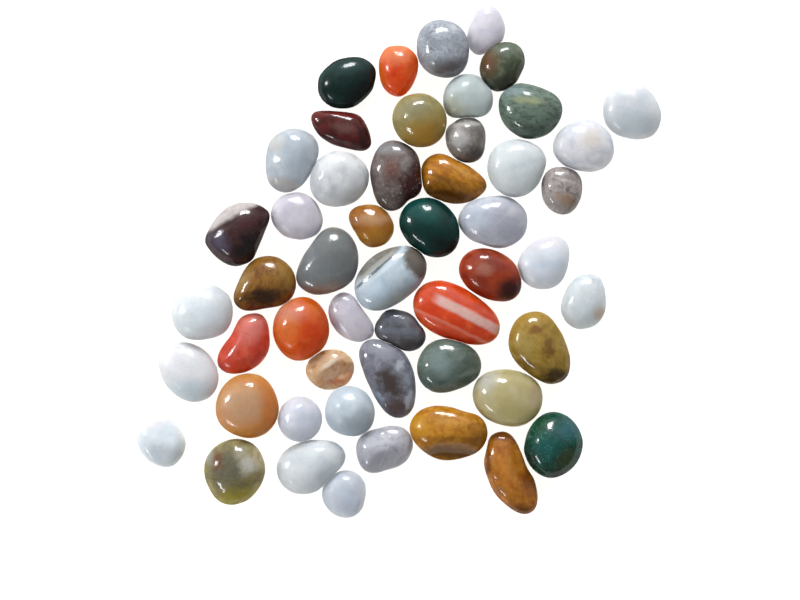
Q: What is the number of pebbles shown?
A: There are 52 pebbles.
